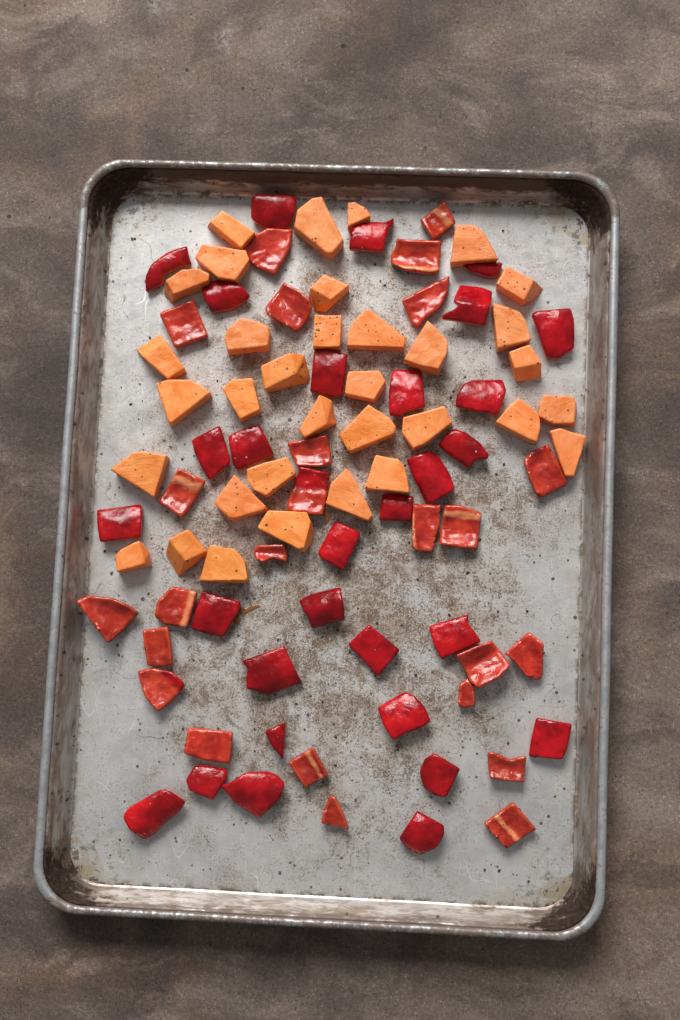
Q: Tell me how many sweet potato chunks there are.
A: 34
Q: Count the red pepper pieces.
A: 55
